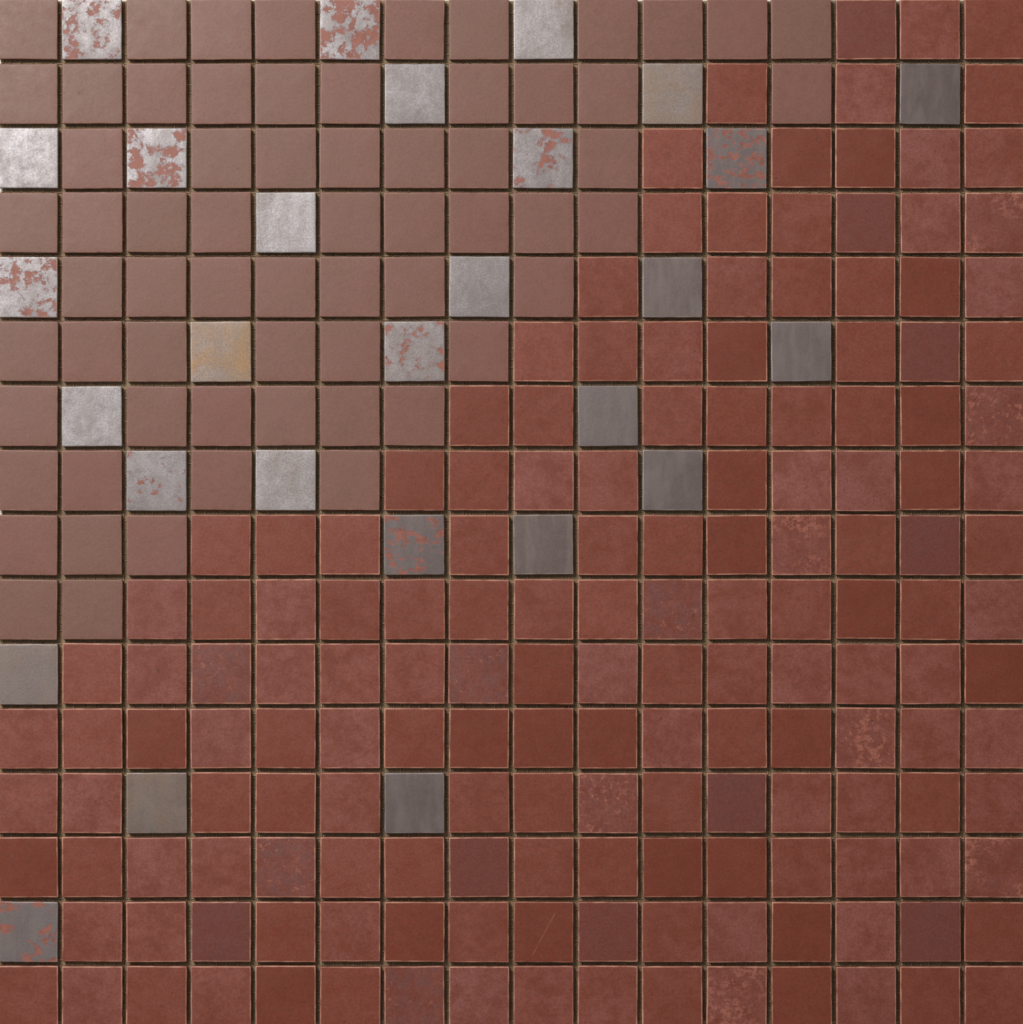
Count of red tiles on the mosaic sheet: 164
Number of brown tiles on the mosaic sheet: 64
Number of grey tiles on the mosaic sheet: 28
